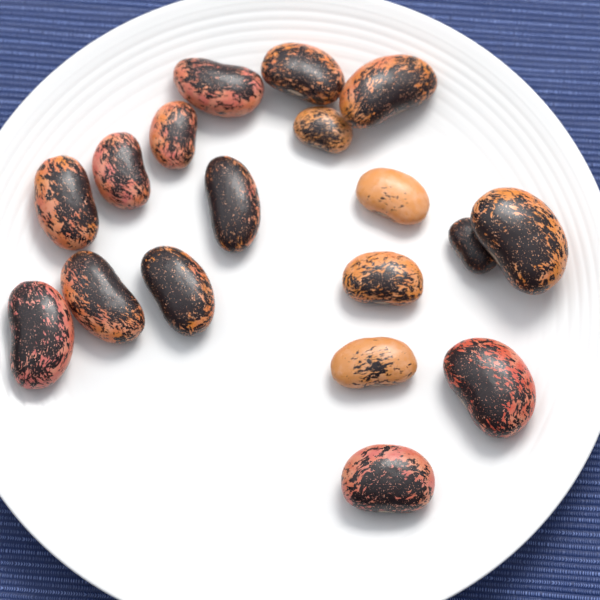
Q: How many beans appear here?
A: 18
